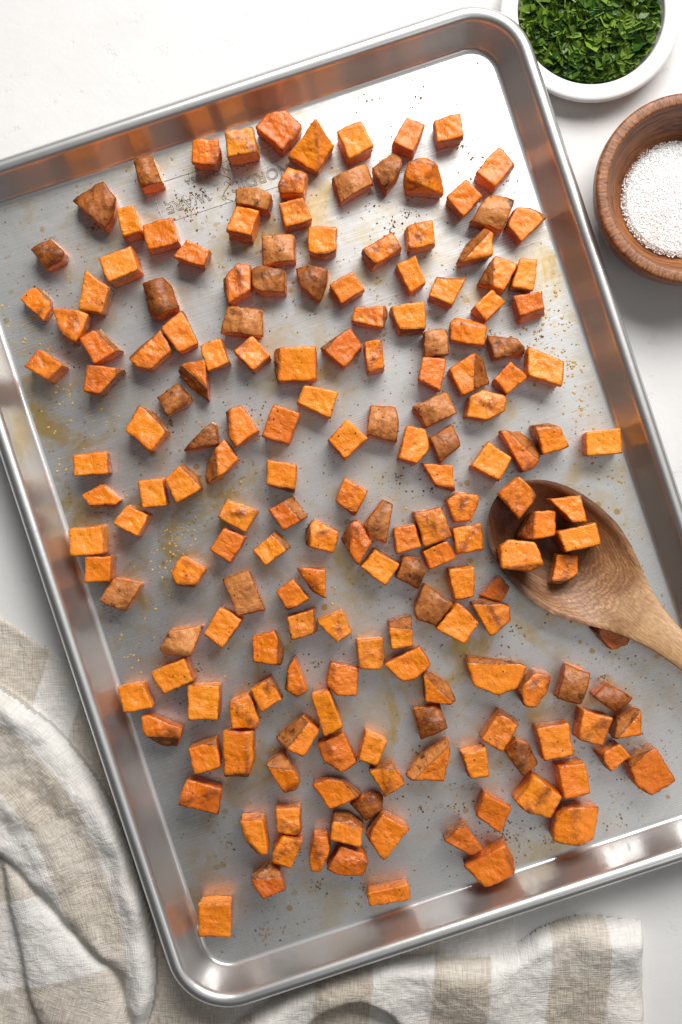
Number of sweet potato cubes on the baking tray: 181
